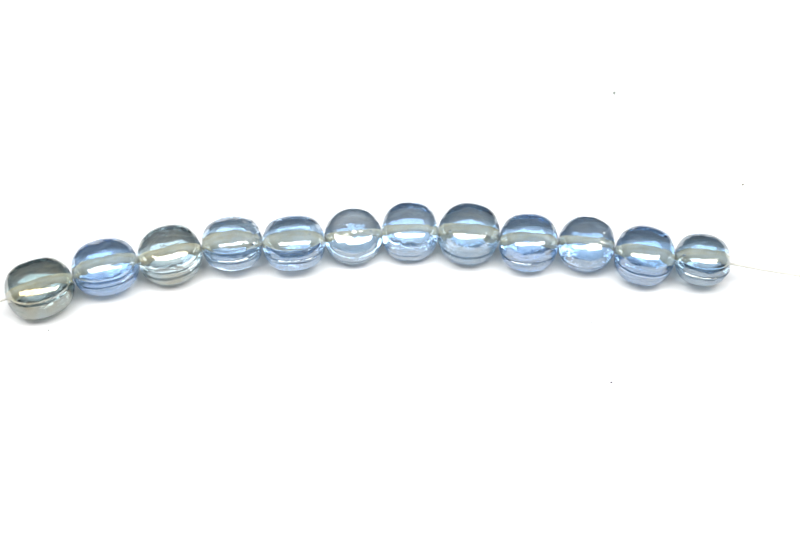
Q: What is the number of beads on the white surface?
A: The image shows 12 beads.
